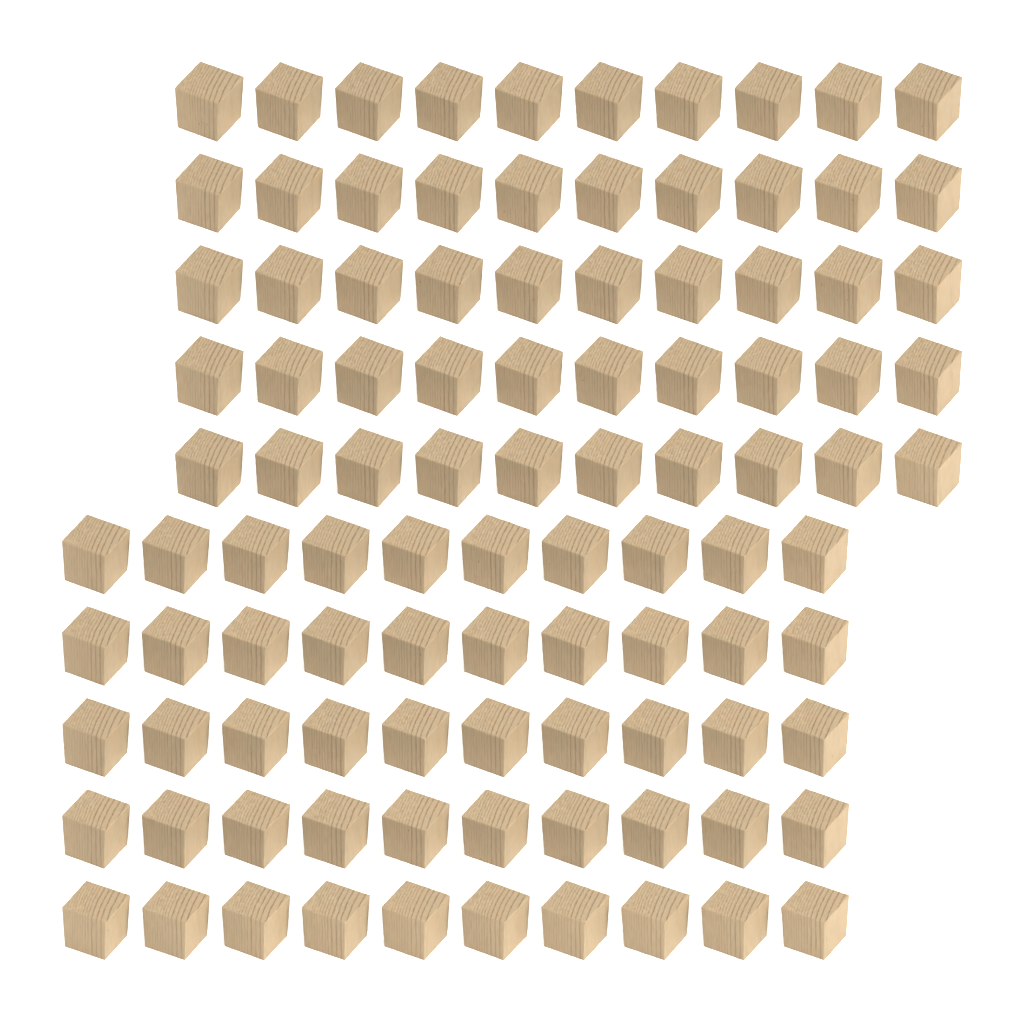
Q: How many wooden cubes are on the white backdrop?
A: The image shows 100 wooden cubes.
